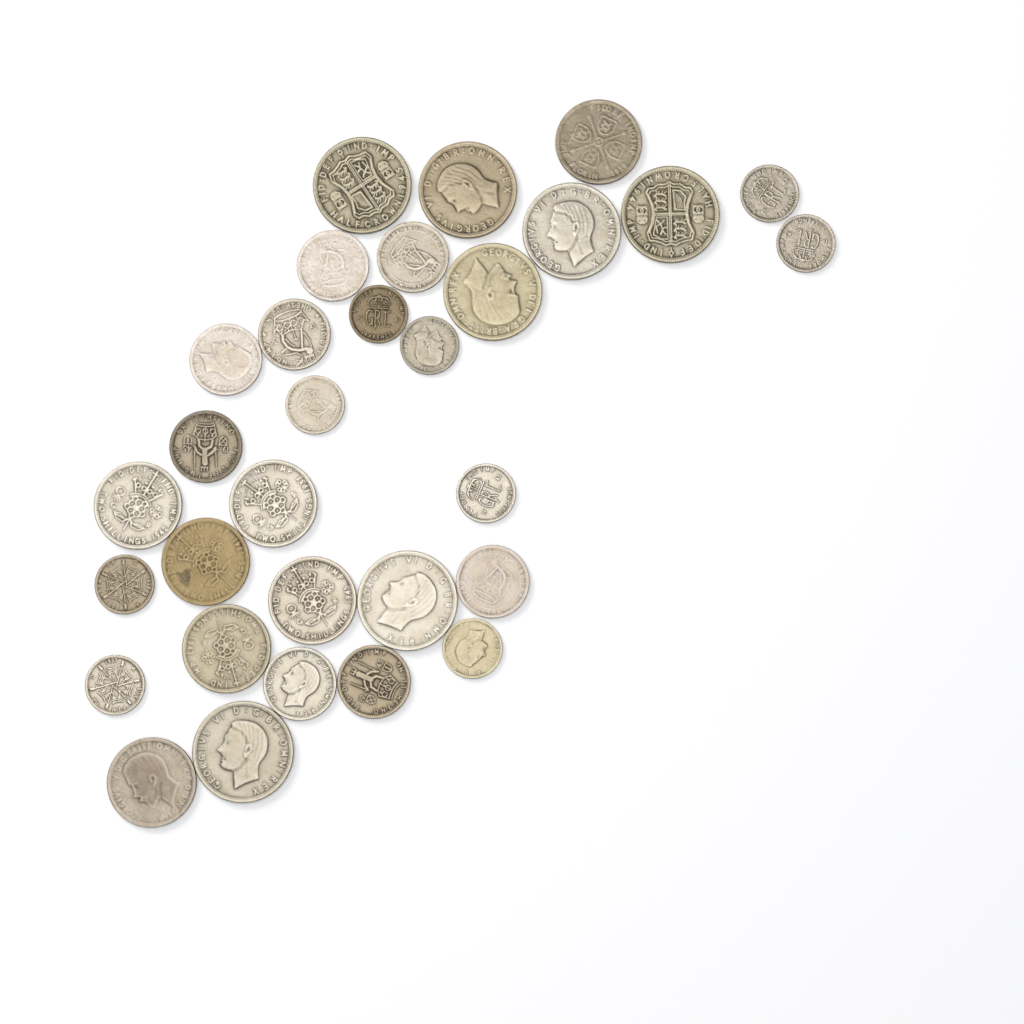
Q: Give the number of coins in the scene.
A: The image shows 31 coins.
